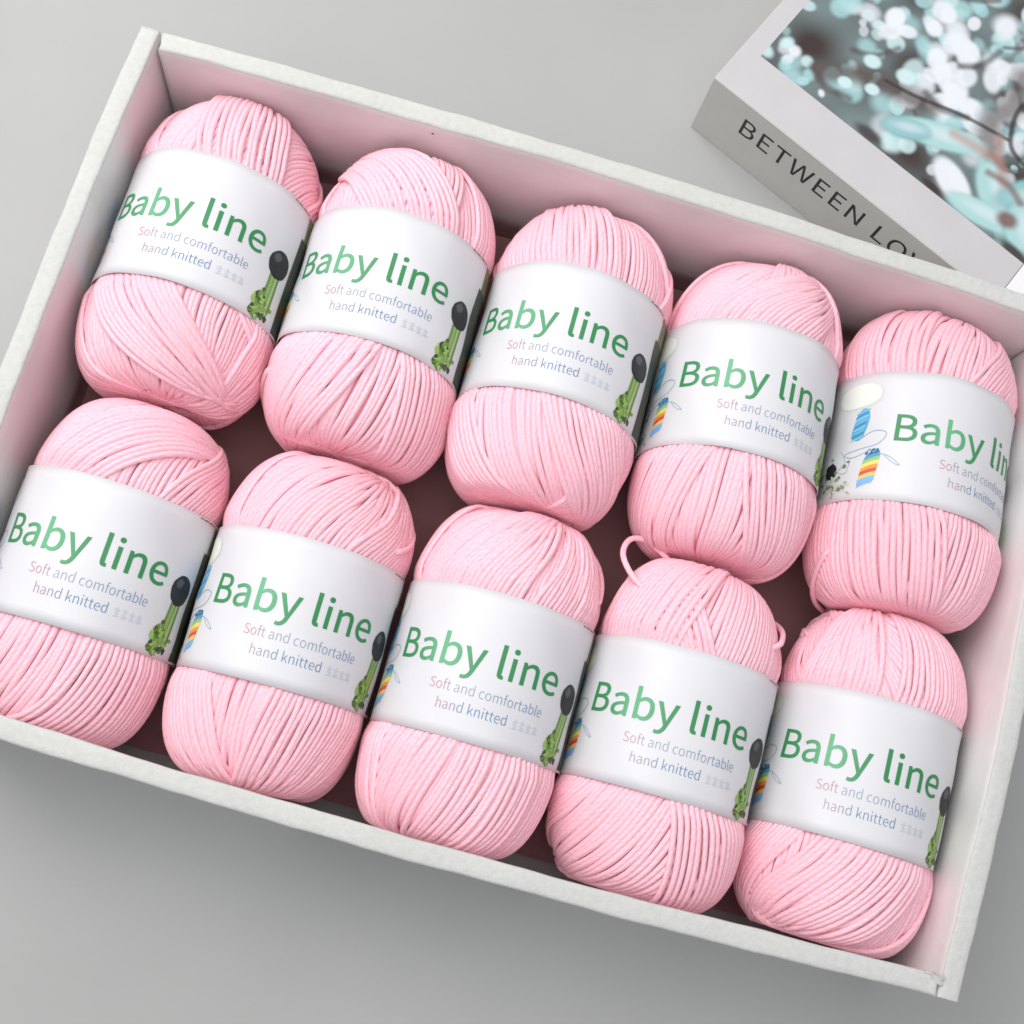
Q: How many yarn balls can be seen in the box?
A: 10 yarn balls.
